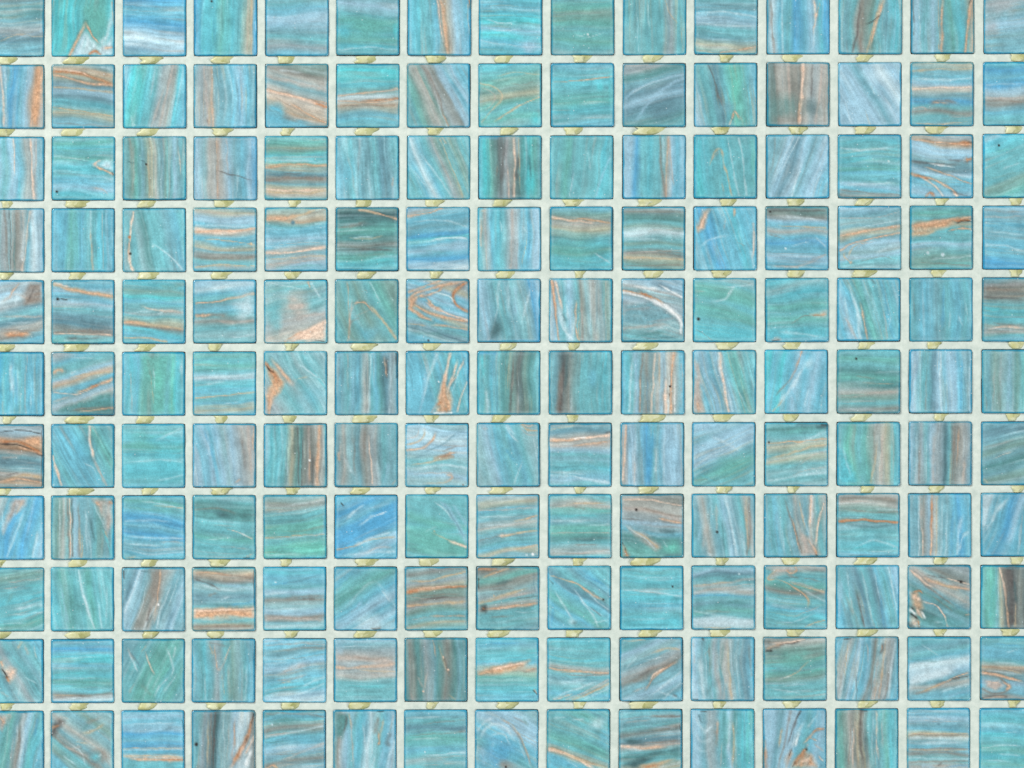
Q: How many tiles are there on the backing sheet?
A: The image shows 165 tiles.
